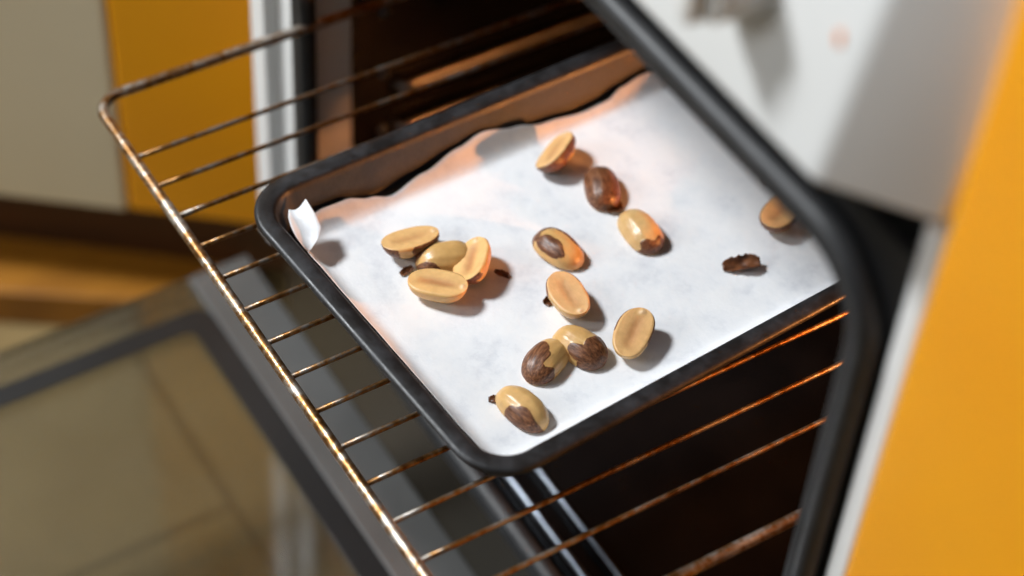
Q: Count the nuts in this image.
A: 14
